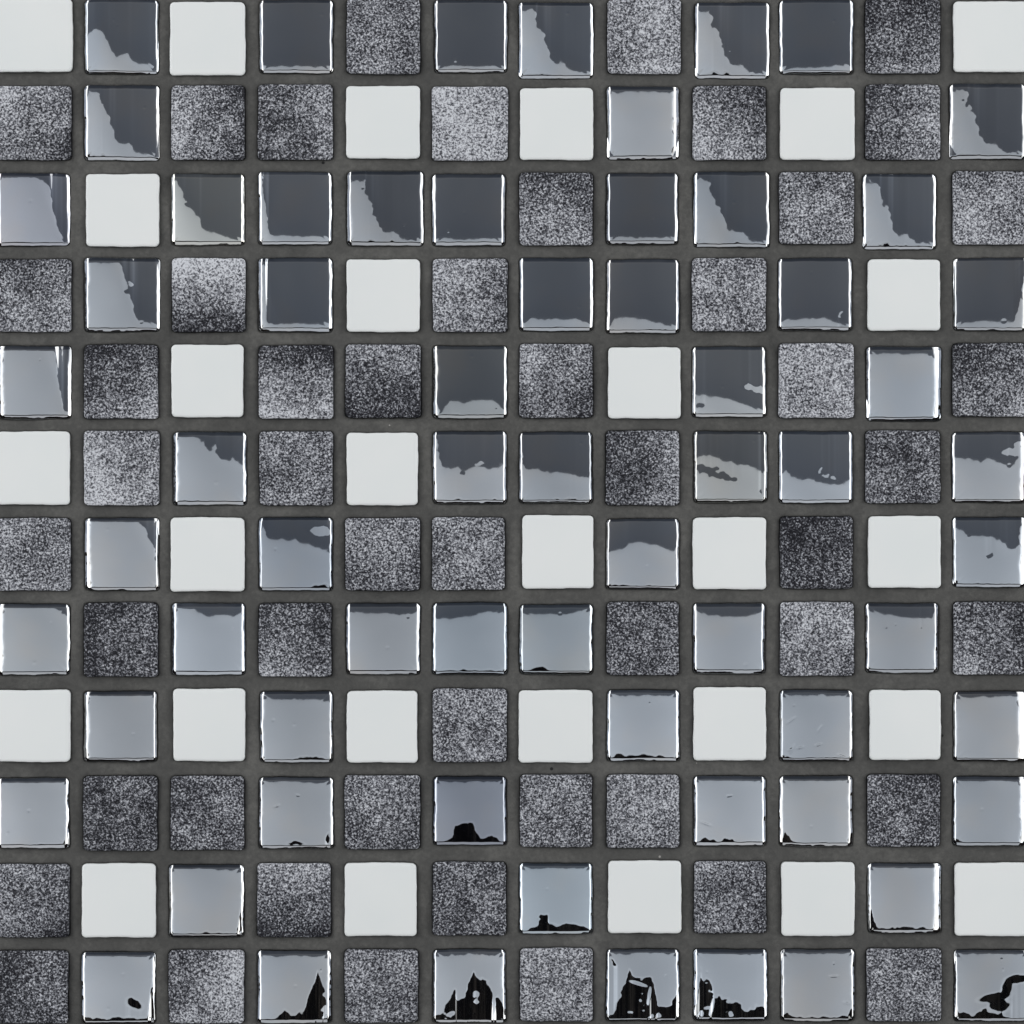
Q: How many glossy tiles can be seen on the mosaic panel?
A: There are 65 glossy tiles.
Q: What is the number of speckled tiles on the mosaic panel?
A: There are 51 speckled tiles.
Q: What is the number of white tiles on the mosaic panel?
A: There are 28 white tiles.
